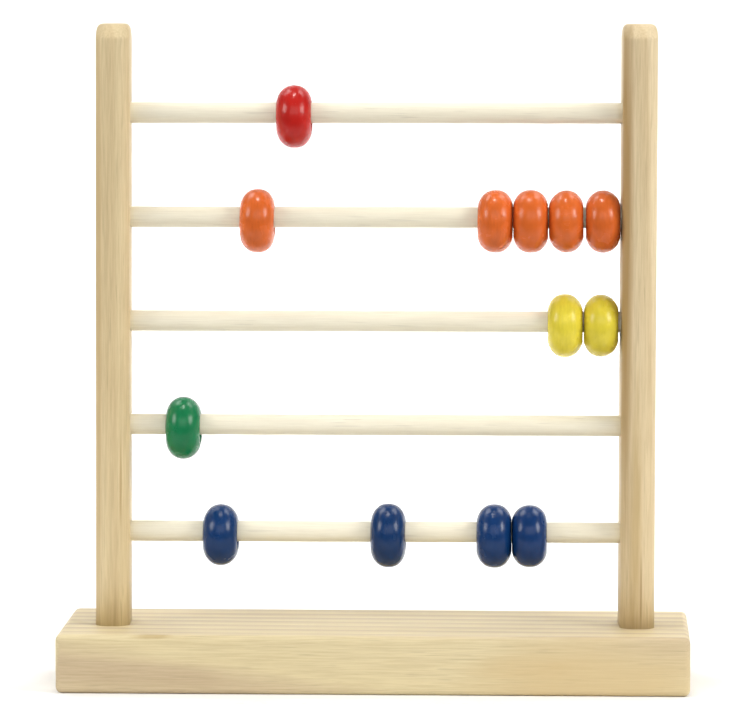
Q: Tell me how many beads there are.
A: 13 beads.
